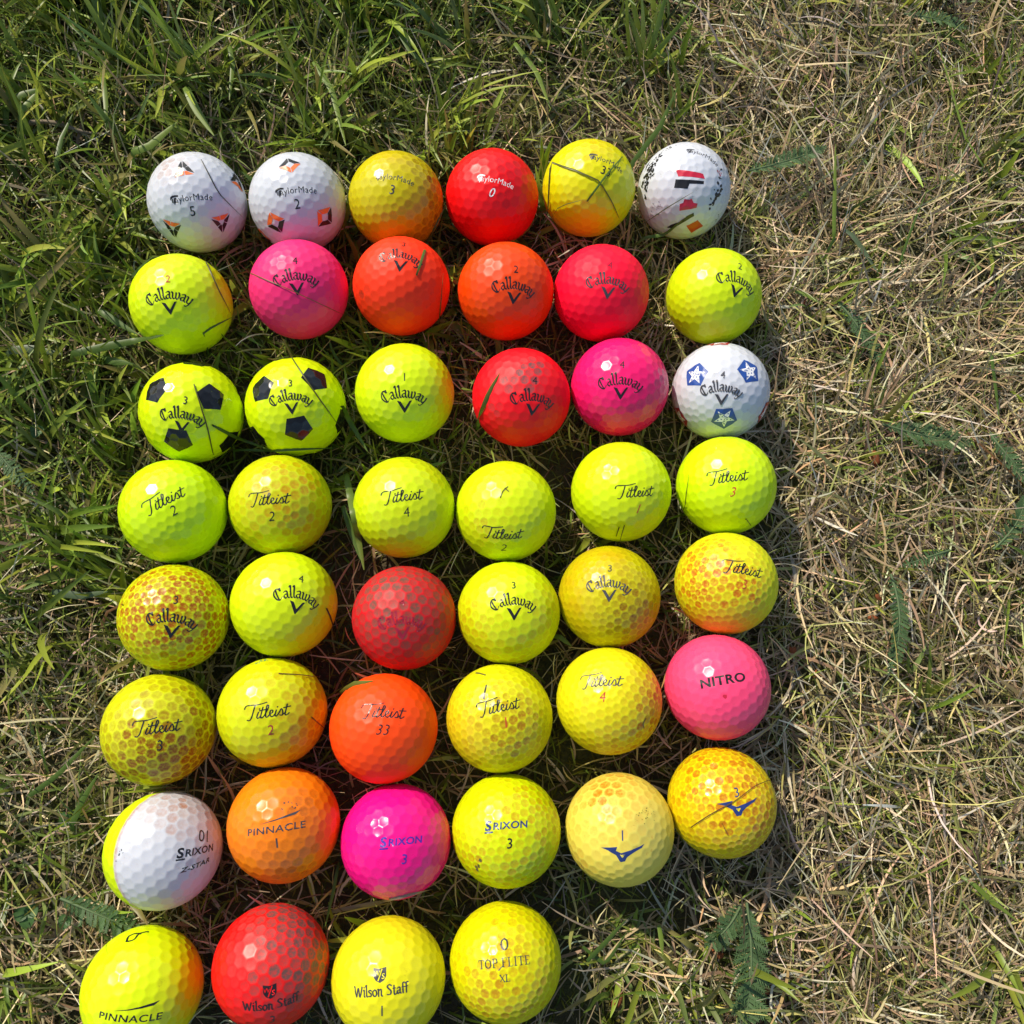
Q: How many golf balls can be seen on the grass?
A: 46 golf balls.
